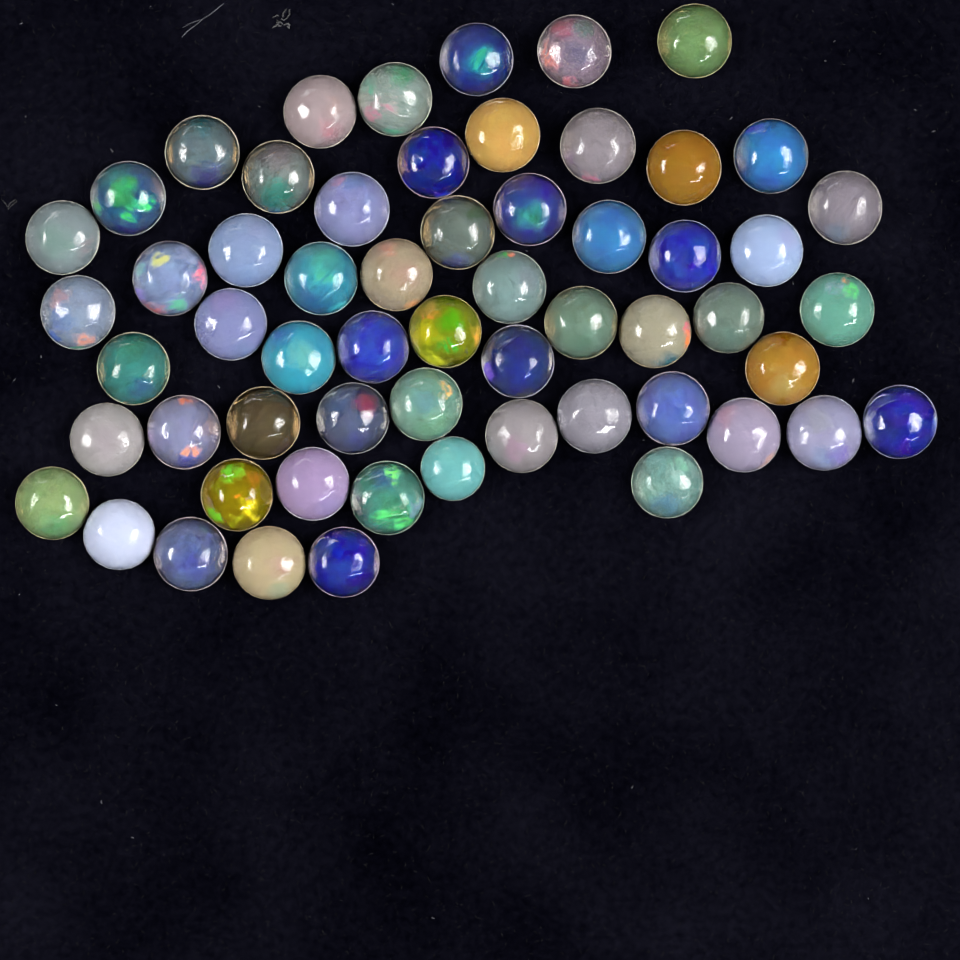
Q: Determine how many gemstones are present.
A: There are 59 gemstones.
